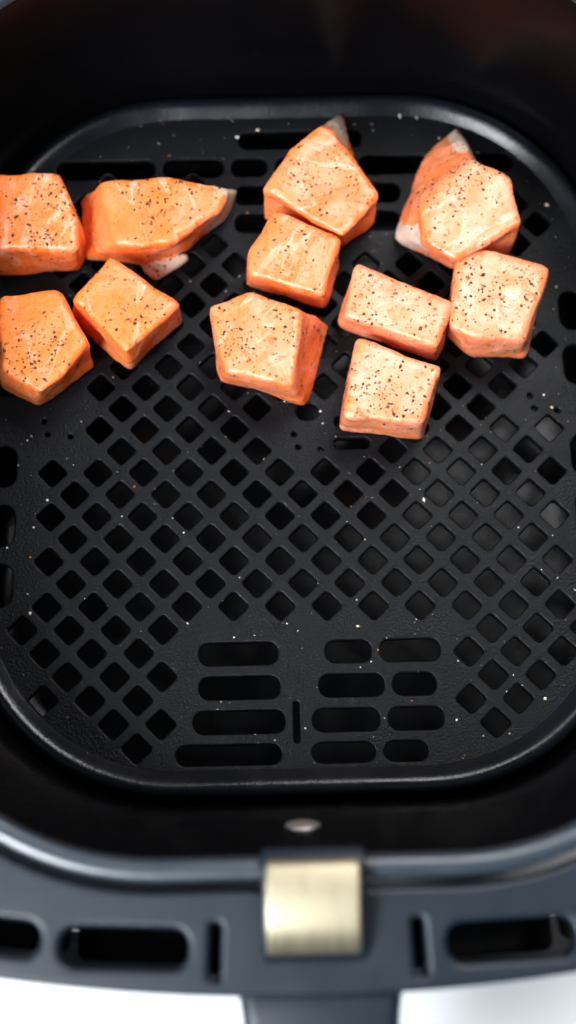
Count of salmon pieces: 11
